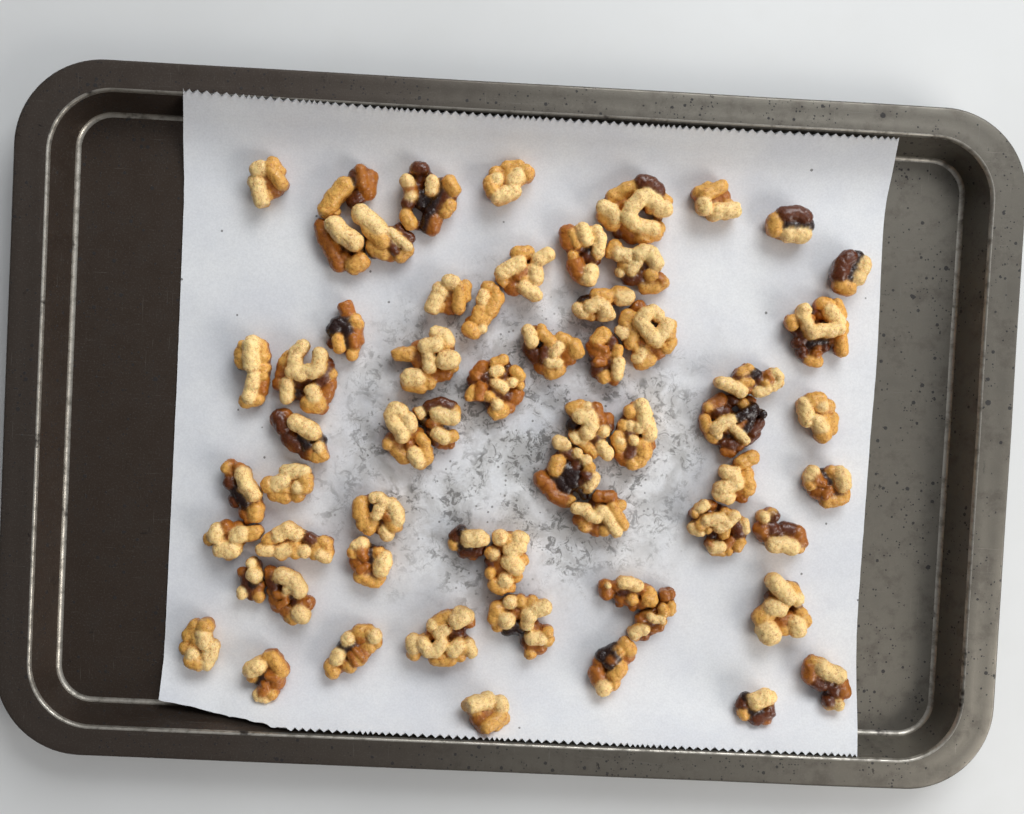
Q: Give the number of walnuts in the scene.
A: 61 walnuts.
